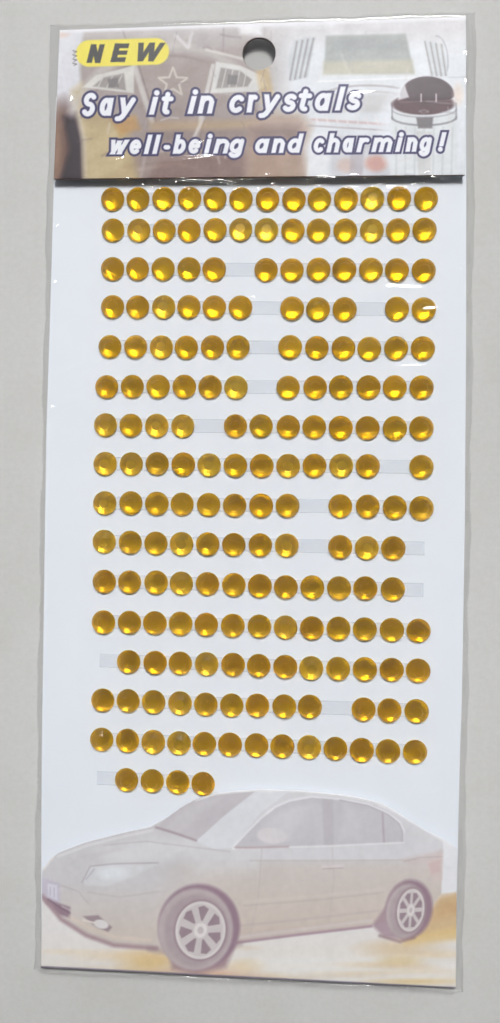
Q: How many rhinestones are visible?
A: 186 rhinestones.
